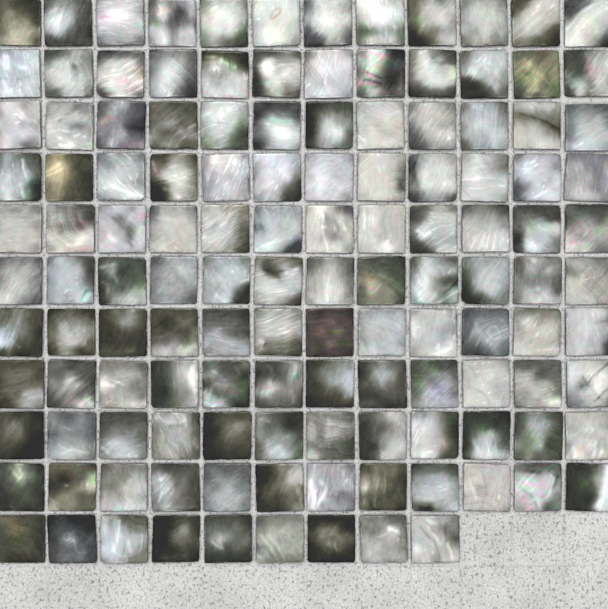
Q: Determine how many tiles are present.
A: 129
